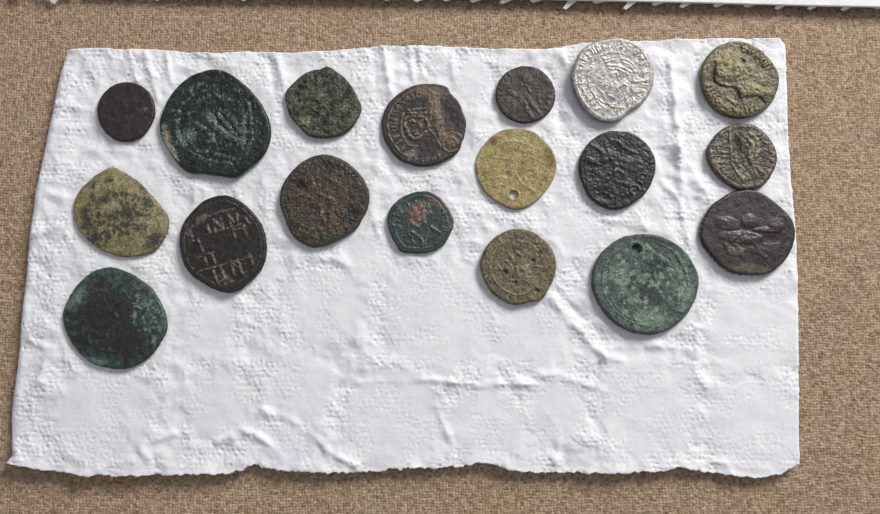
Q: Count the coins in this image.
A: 18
